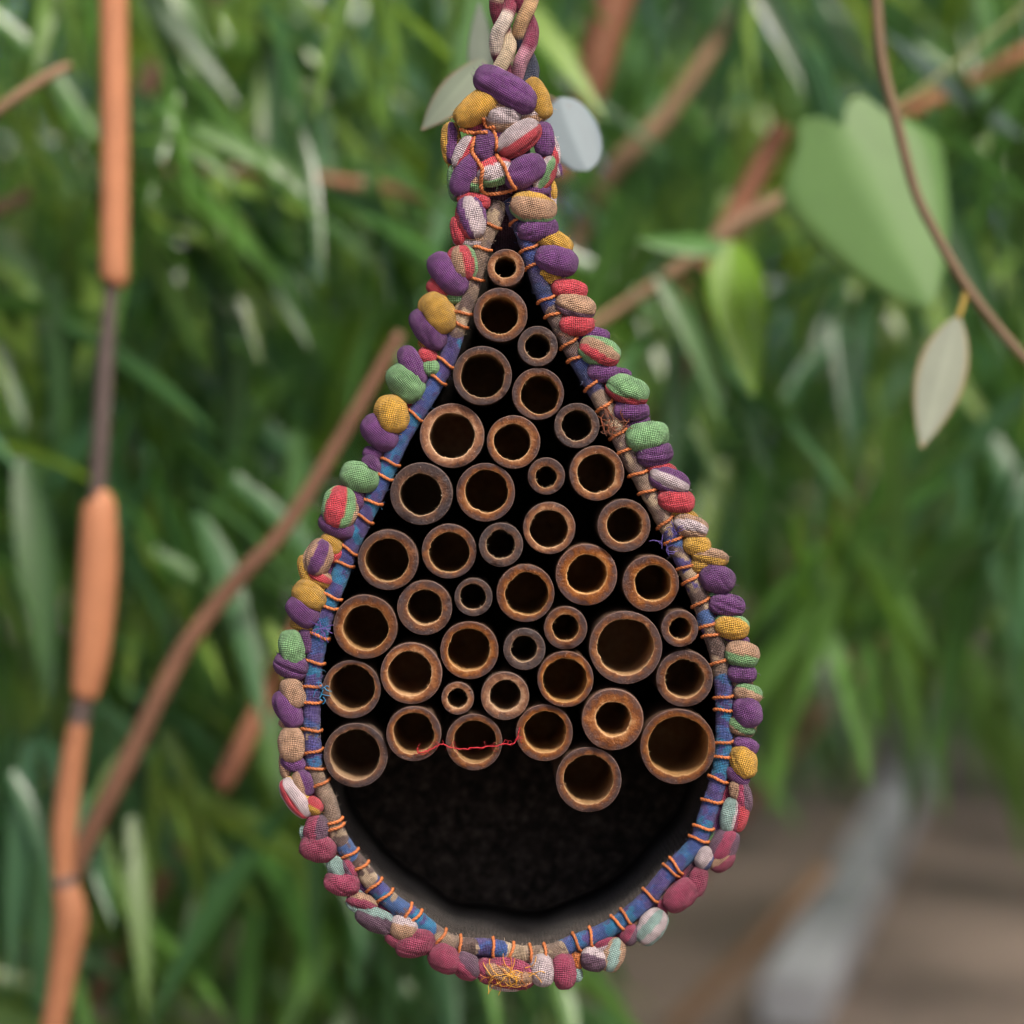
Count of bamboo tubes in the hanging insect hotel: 41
